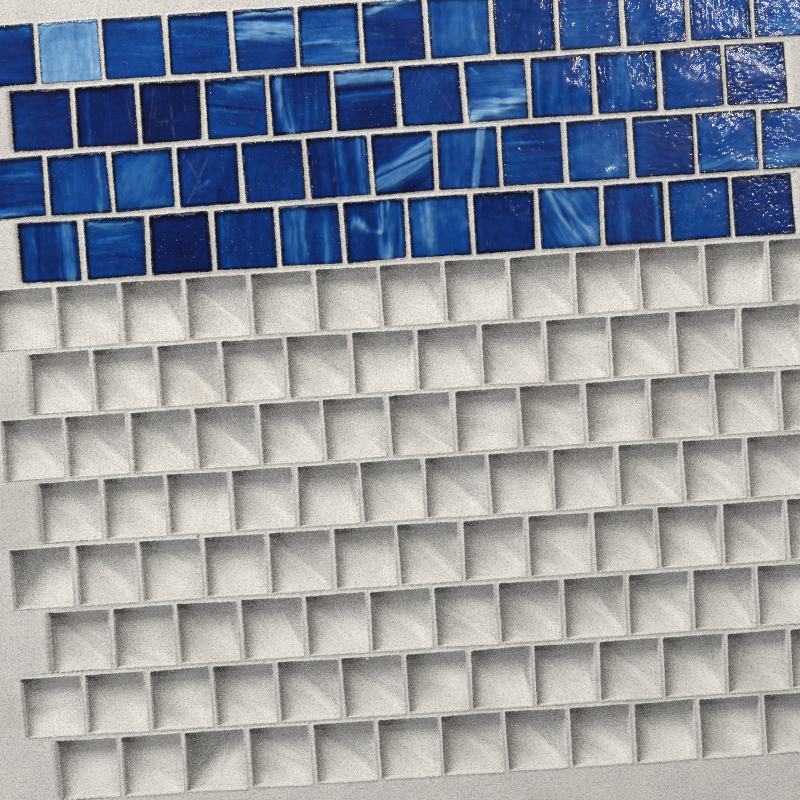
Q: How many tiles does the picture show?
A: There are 50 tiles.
